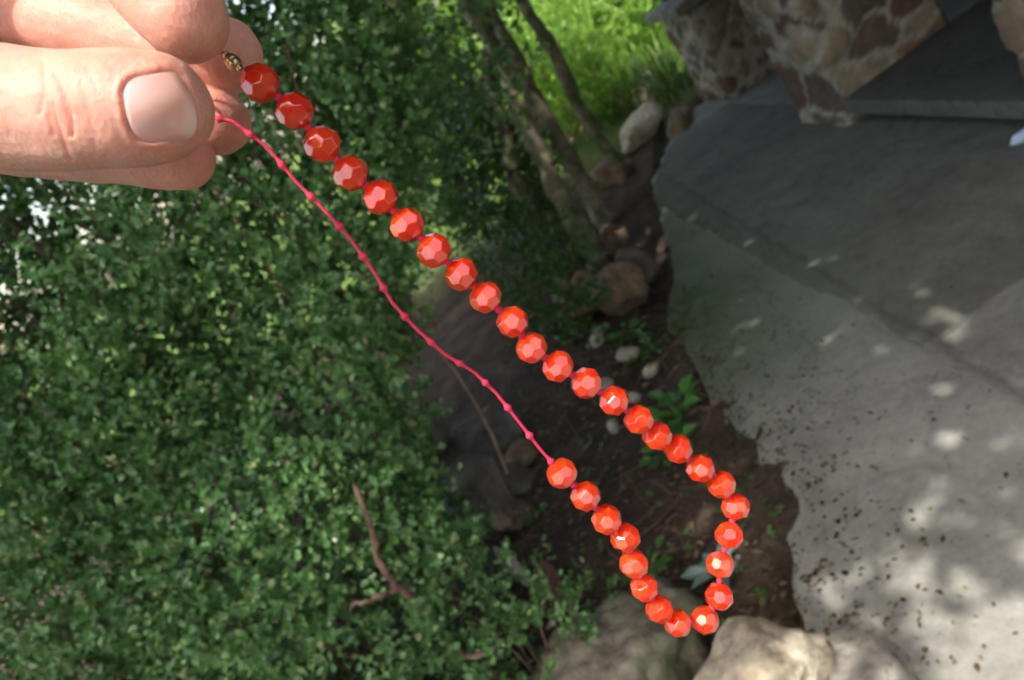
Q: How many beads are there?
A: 32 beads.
